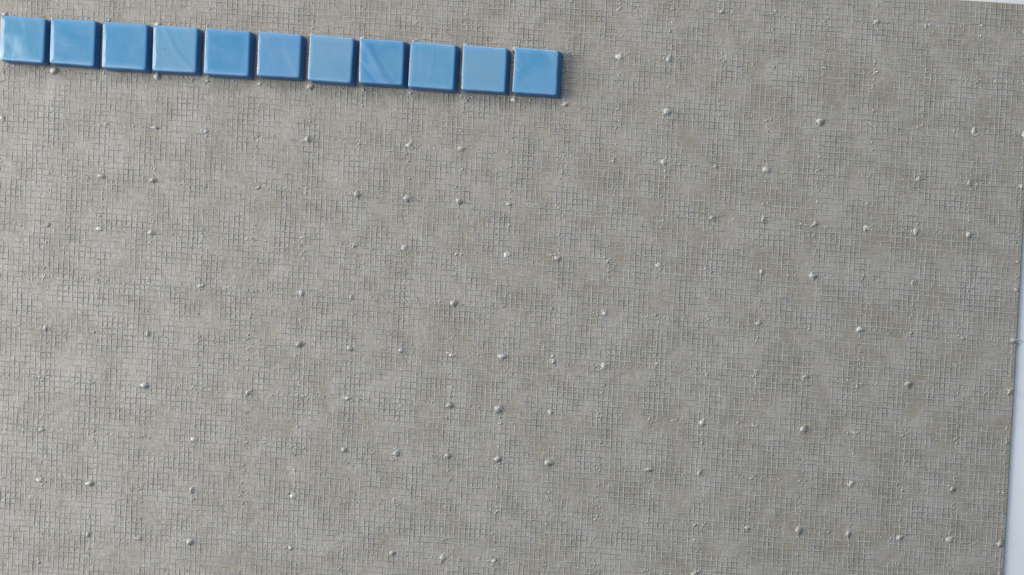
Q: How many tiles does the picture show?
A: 11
